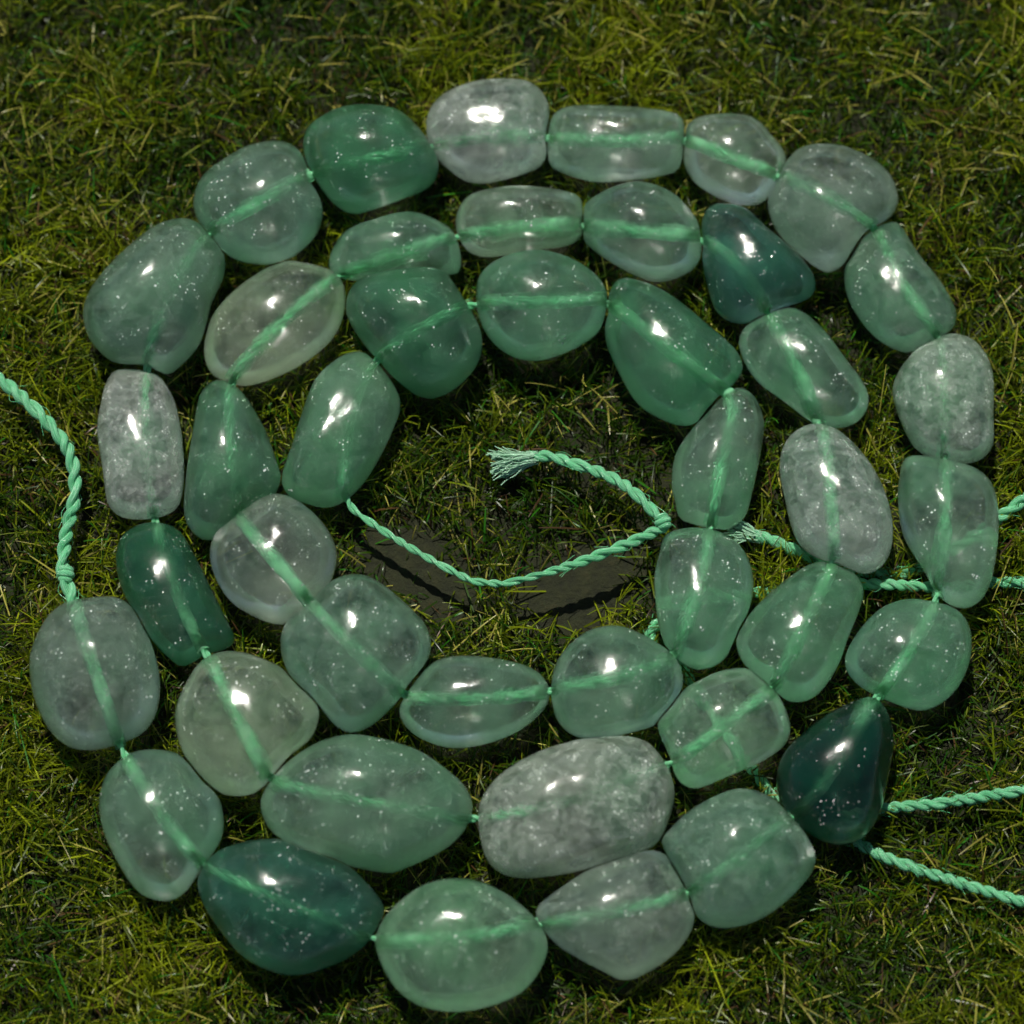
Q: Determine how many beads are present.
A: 43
